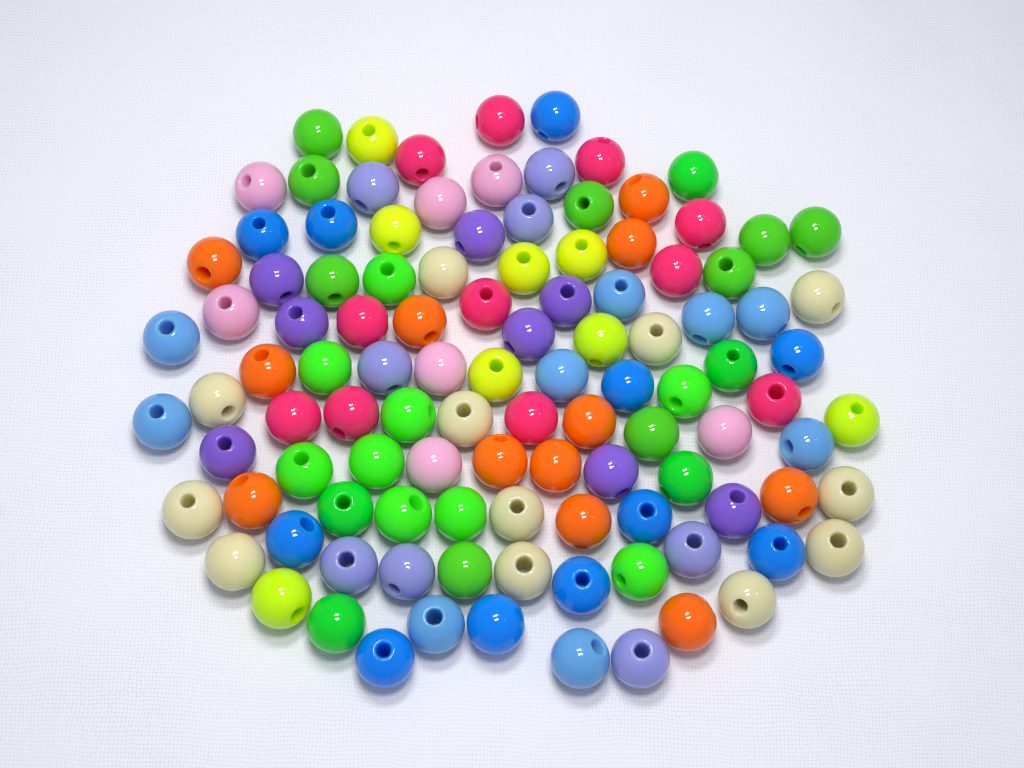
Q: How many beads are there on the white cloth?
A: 109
